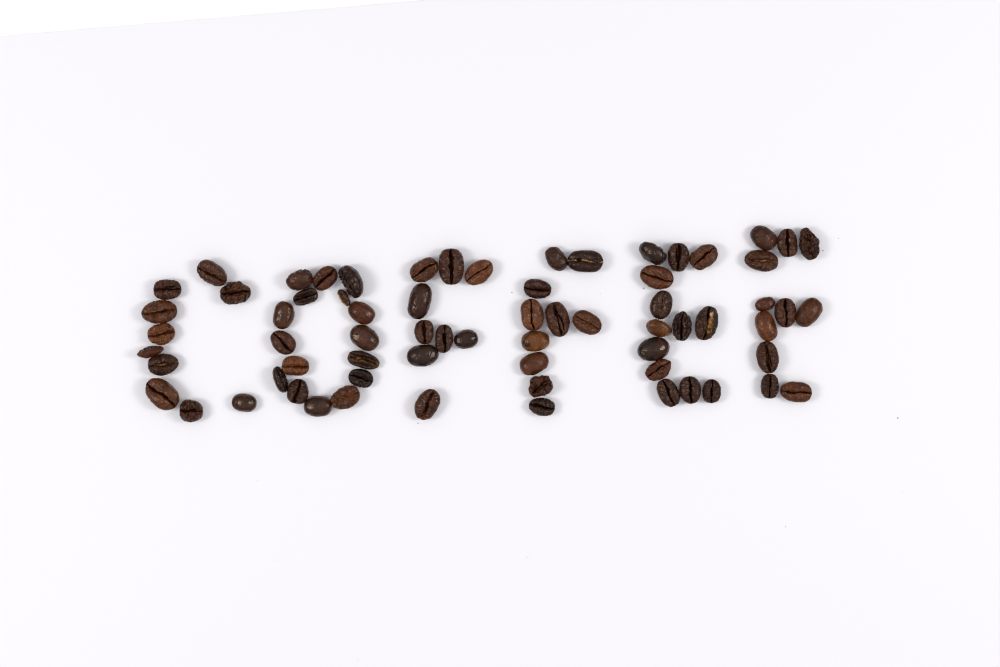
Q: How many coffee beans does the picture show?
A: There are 69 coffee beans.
